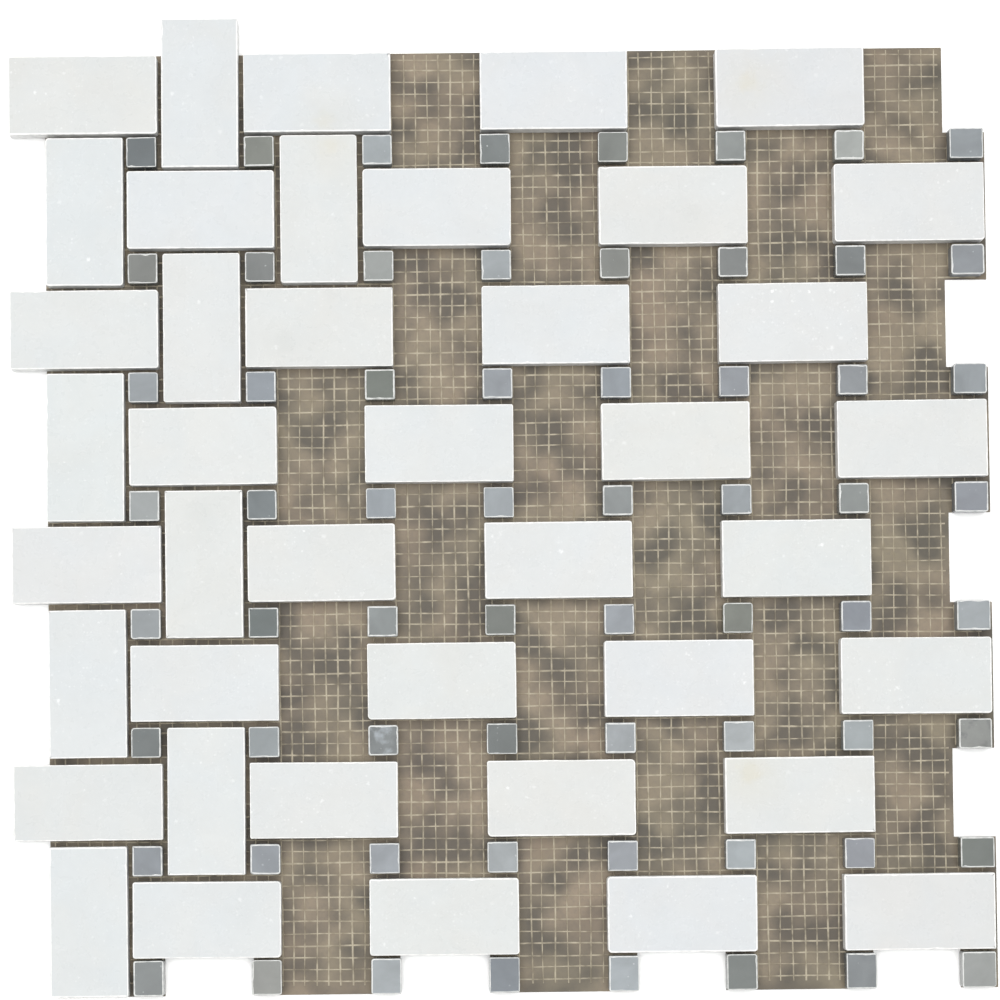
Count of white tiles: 41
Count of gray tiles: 64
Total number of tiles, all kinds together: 105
